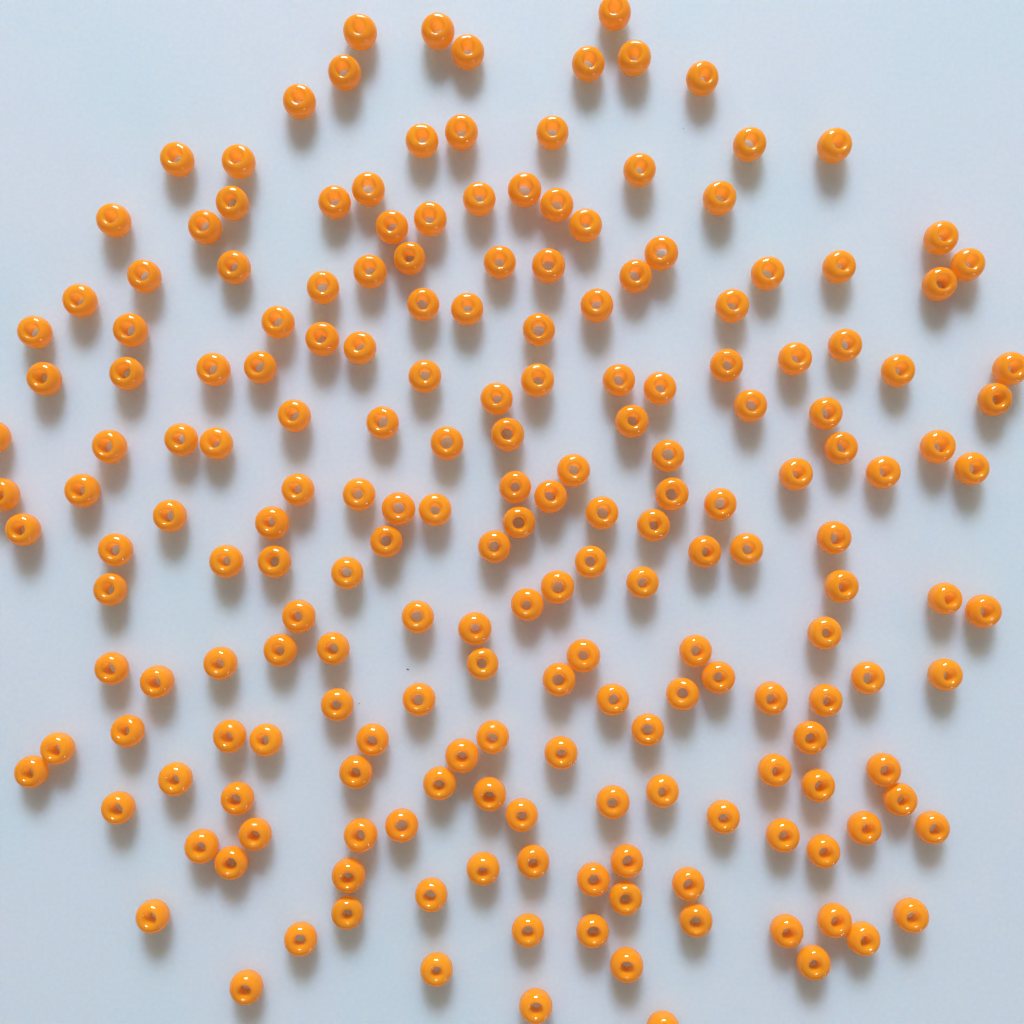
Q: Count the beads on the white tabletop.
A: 200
